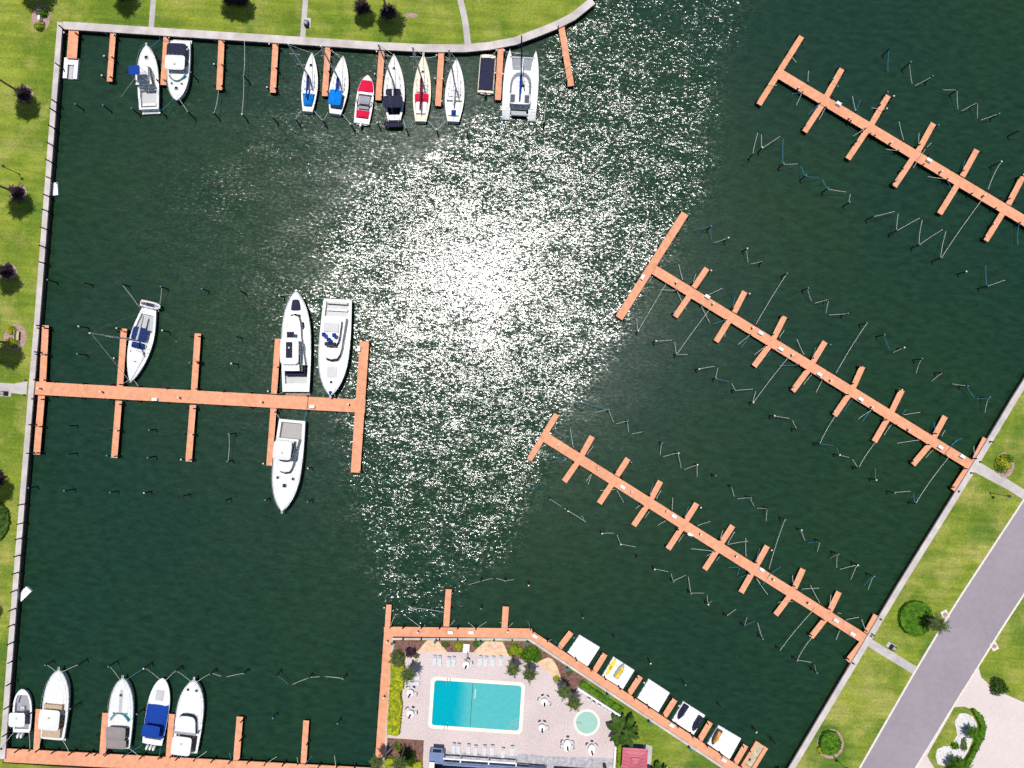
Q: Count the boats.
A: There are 19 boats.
